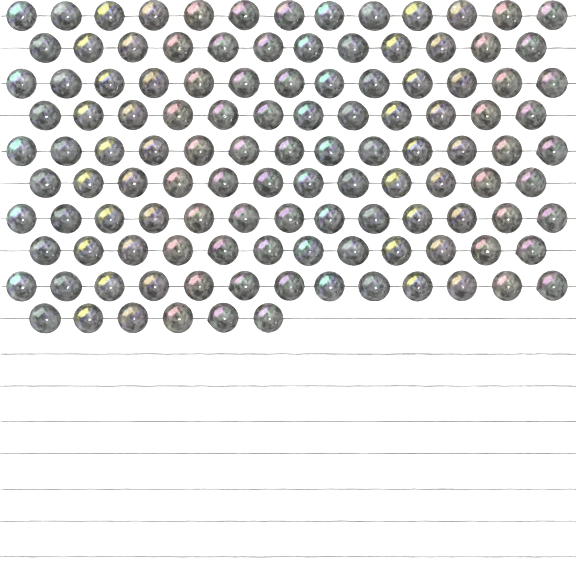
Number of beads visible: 119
